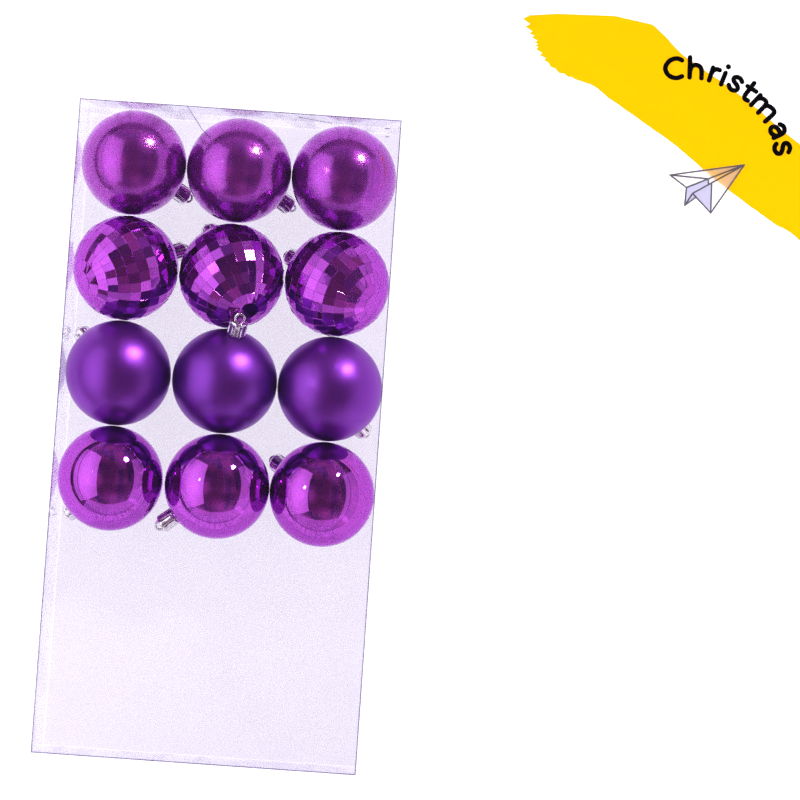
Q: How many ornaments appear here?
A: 12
